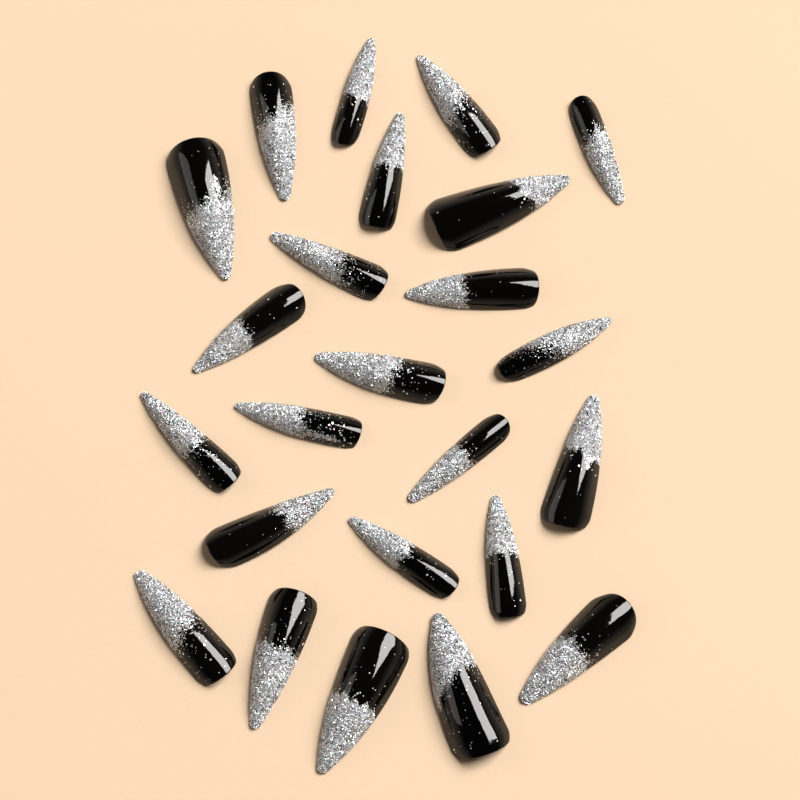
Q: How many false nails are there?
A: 24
